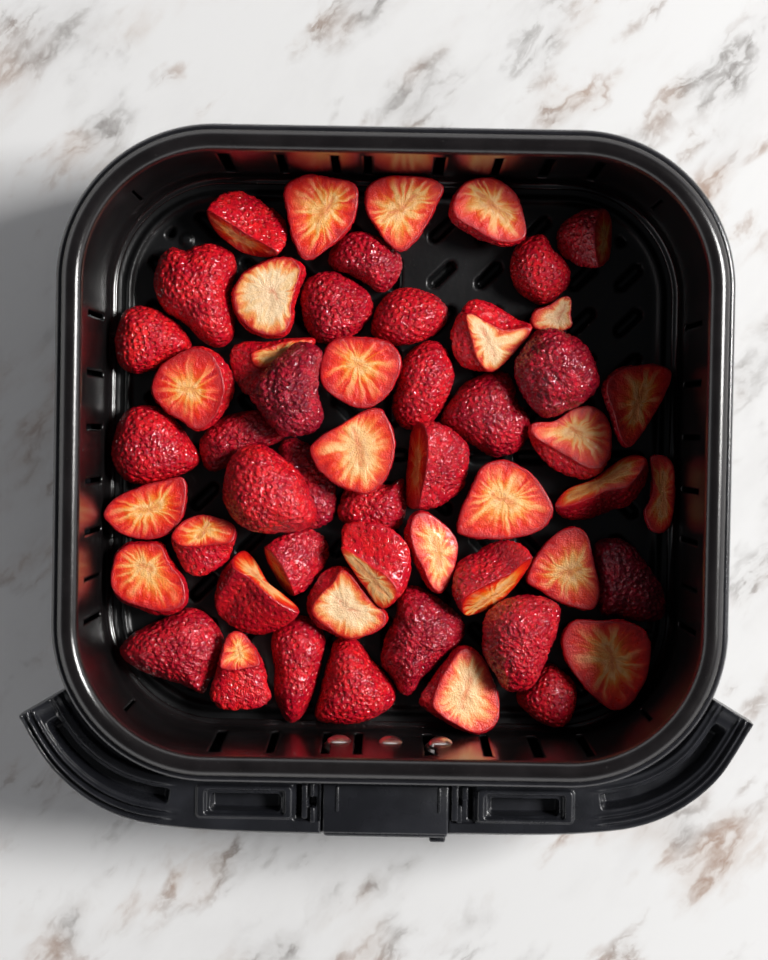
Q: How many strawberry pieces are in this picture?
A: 53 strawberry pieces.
